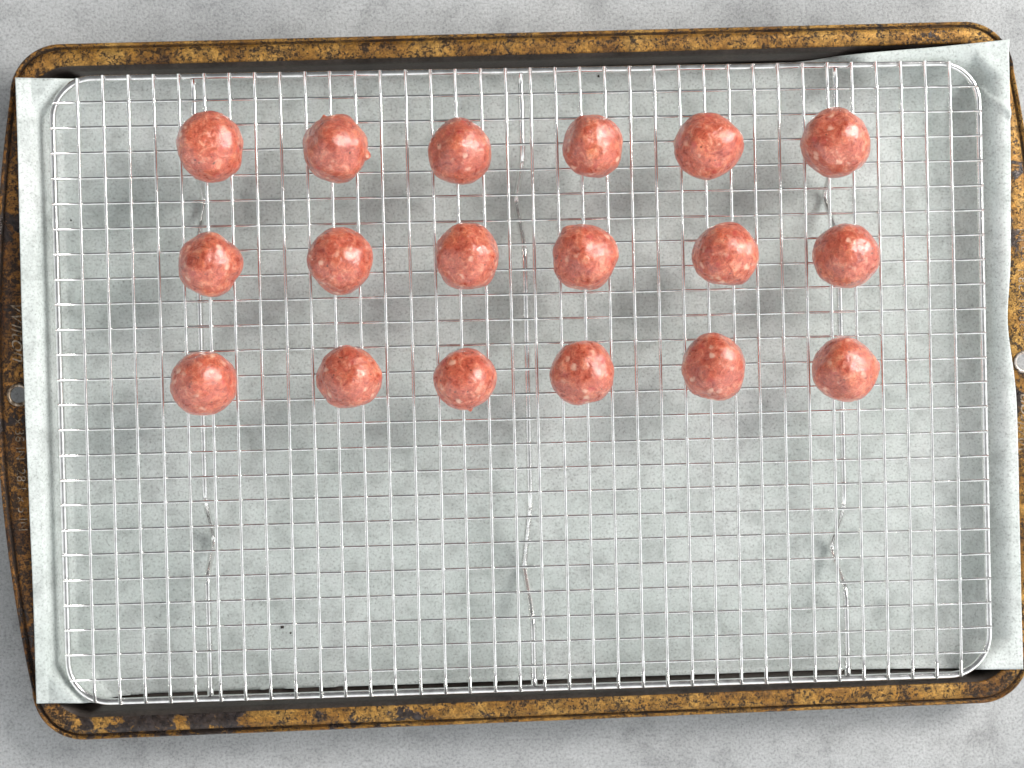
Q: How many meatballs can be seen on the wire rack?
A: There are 18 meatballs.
